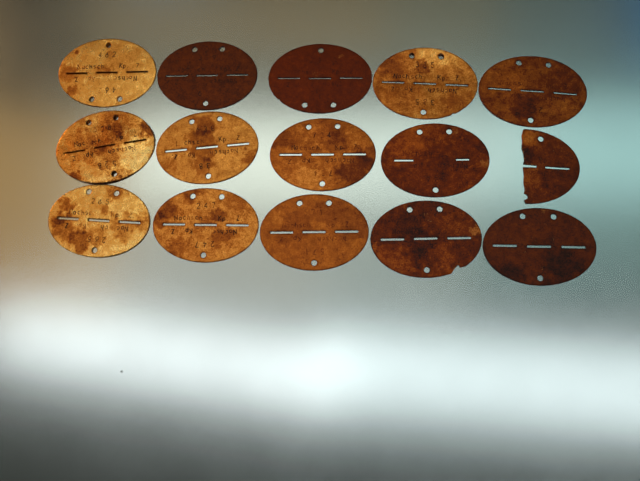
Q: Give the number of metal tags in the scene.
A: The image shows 15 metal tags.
